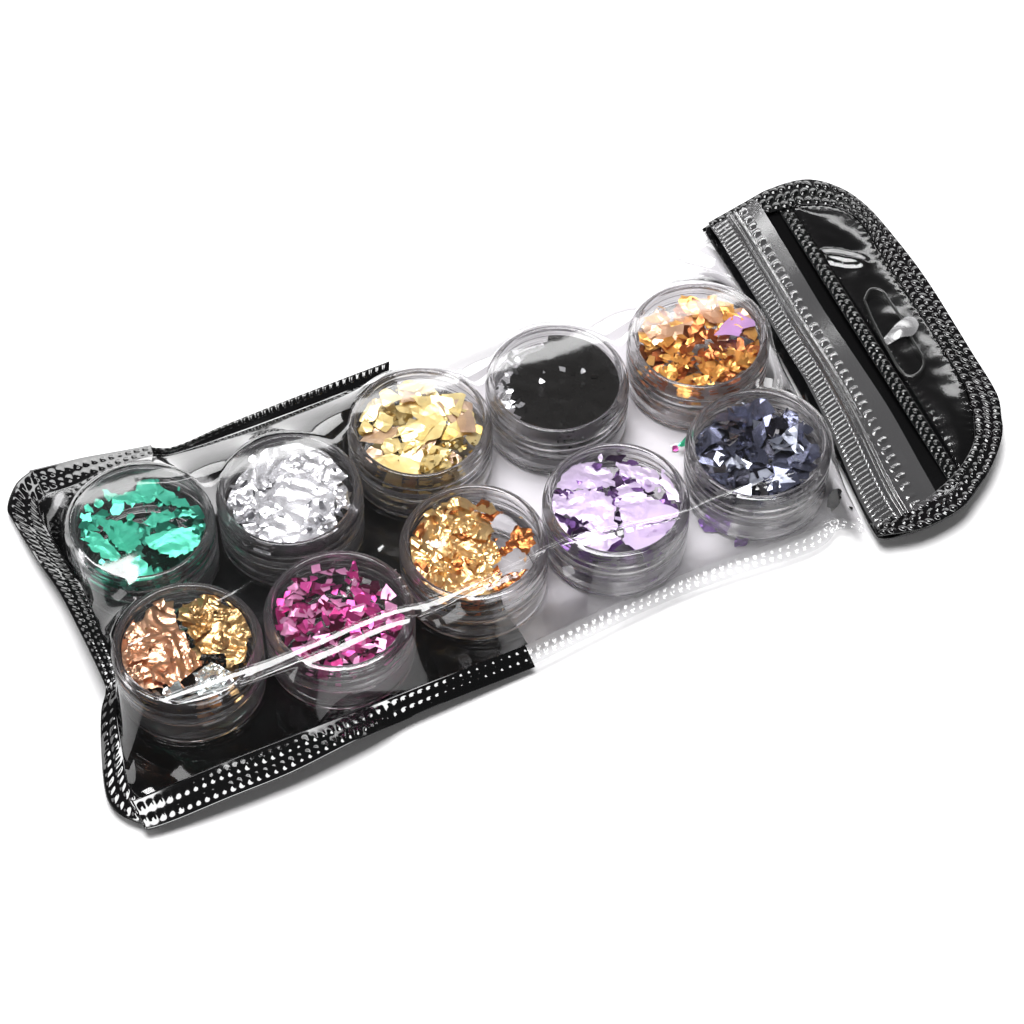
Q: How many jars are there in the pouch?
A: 10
